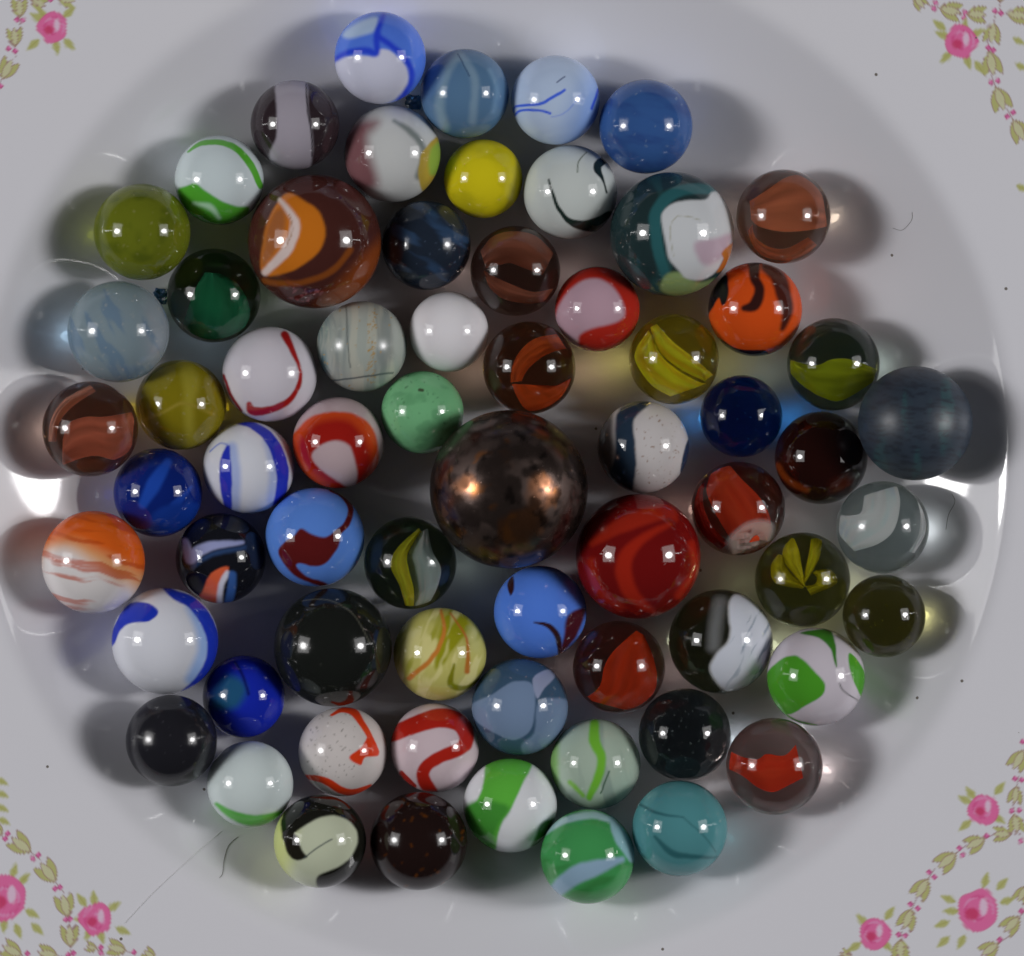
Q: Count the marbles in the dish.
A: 66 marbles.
